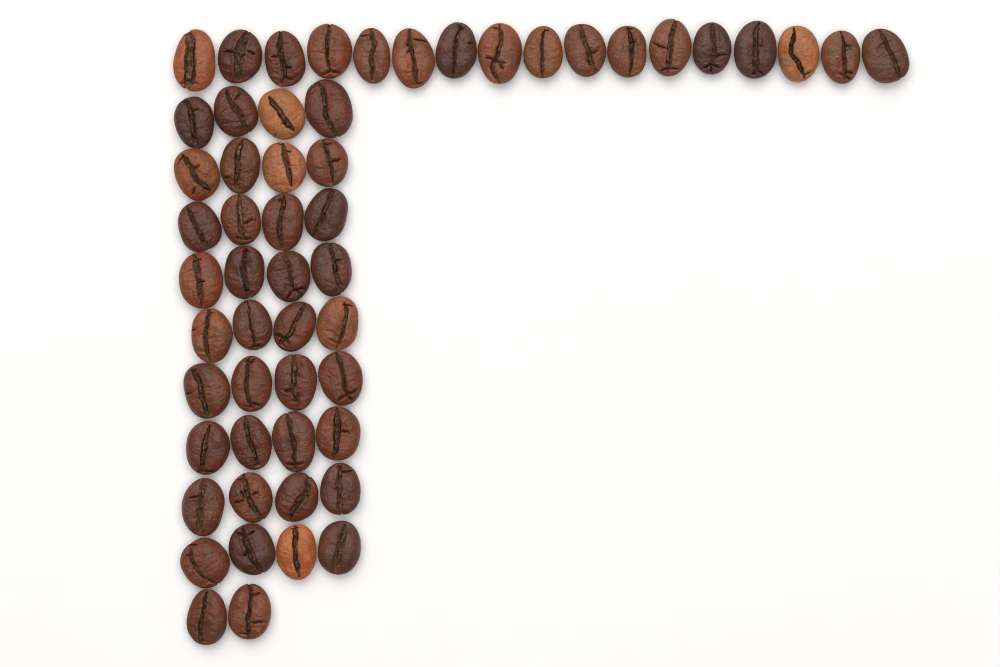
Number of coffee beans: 55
